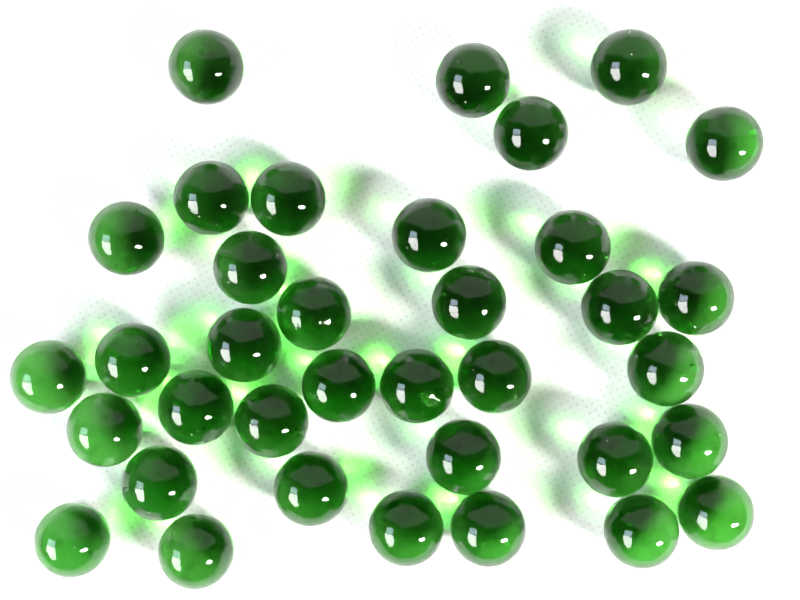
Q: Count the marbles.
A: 36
